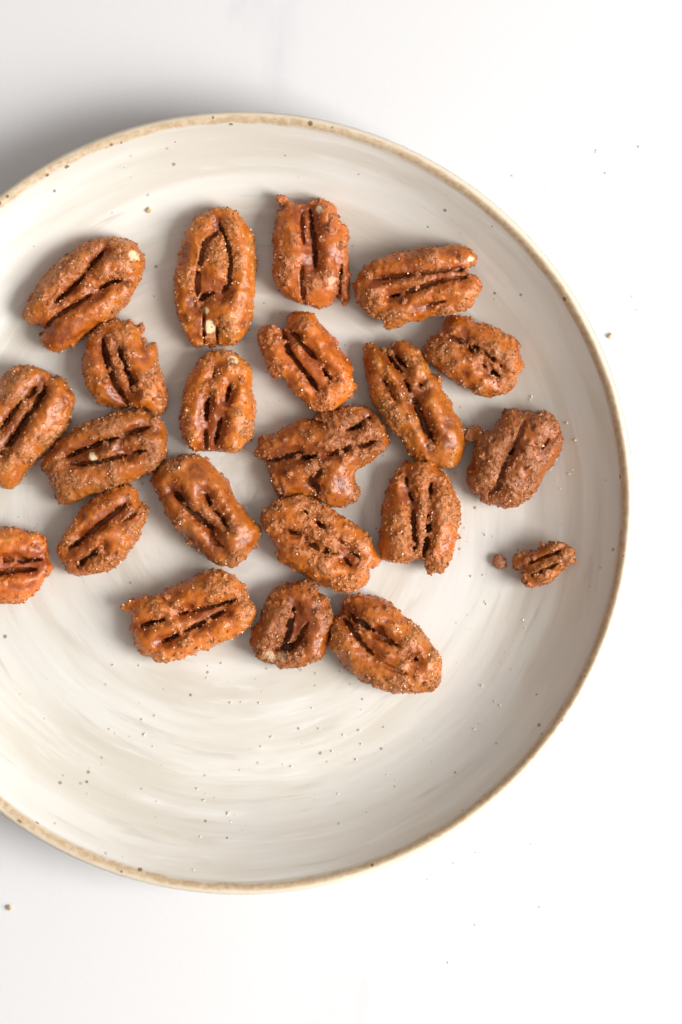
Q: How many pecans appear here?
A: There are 22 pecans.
